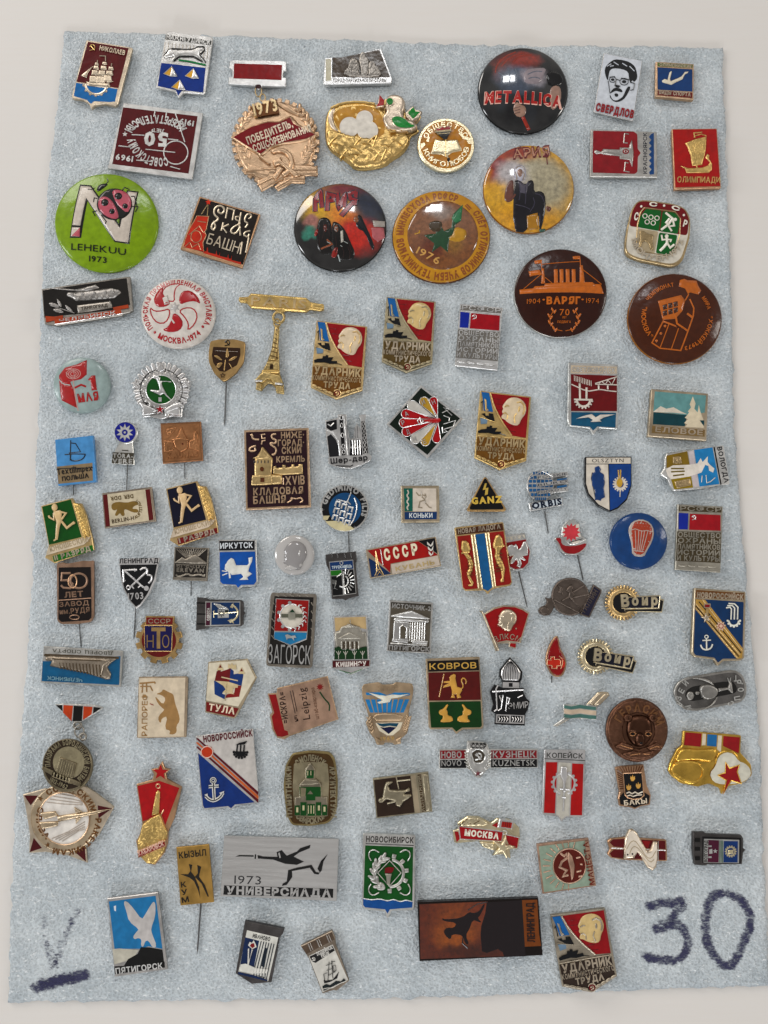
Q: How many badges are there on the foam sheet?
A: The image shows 102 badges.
